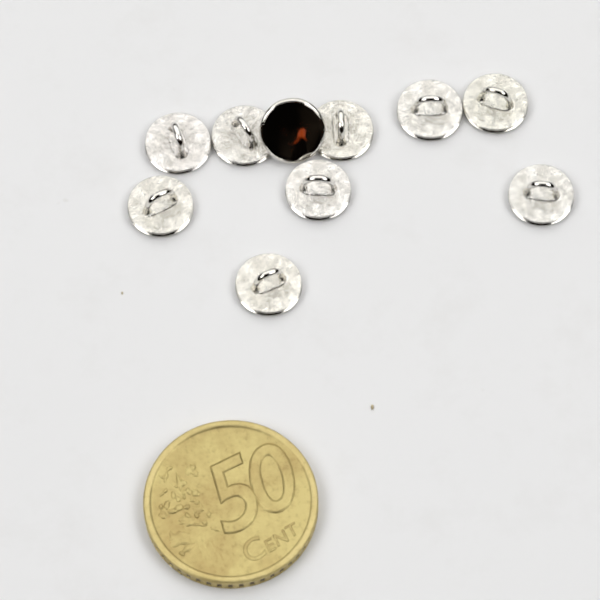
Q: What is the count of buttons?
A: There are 10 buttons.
